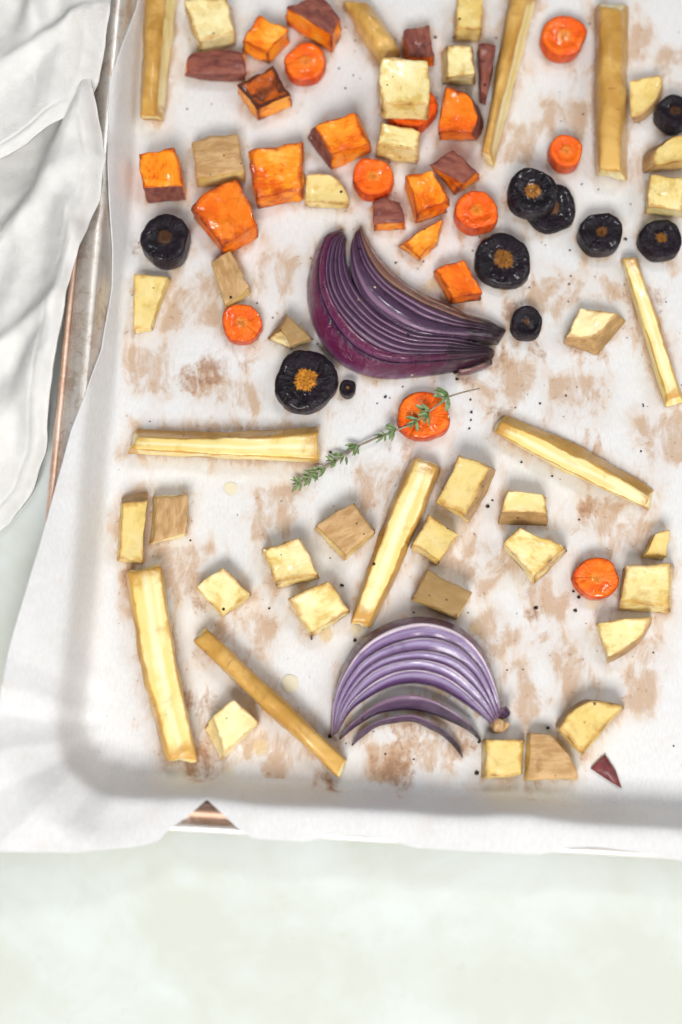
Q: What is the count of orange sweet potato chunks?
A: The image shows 16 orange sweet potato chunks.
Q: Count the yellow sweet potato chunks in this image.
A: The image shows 32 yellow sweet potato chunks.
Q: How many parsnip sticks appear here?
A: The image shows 10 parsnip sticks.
